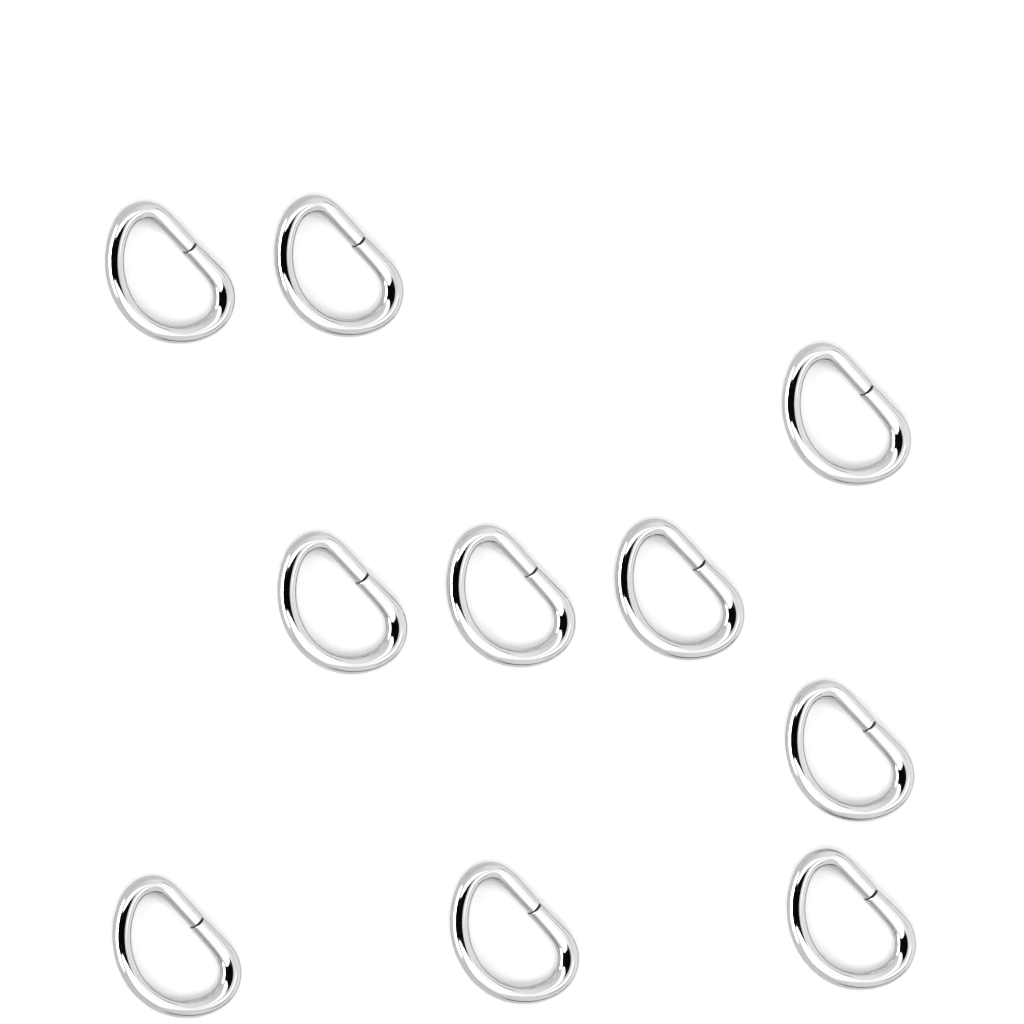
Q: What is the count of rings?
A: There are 10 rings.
